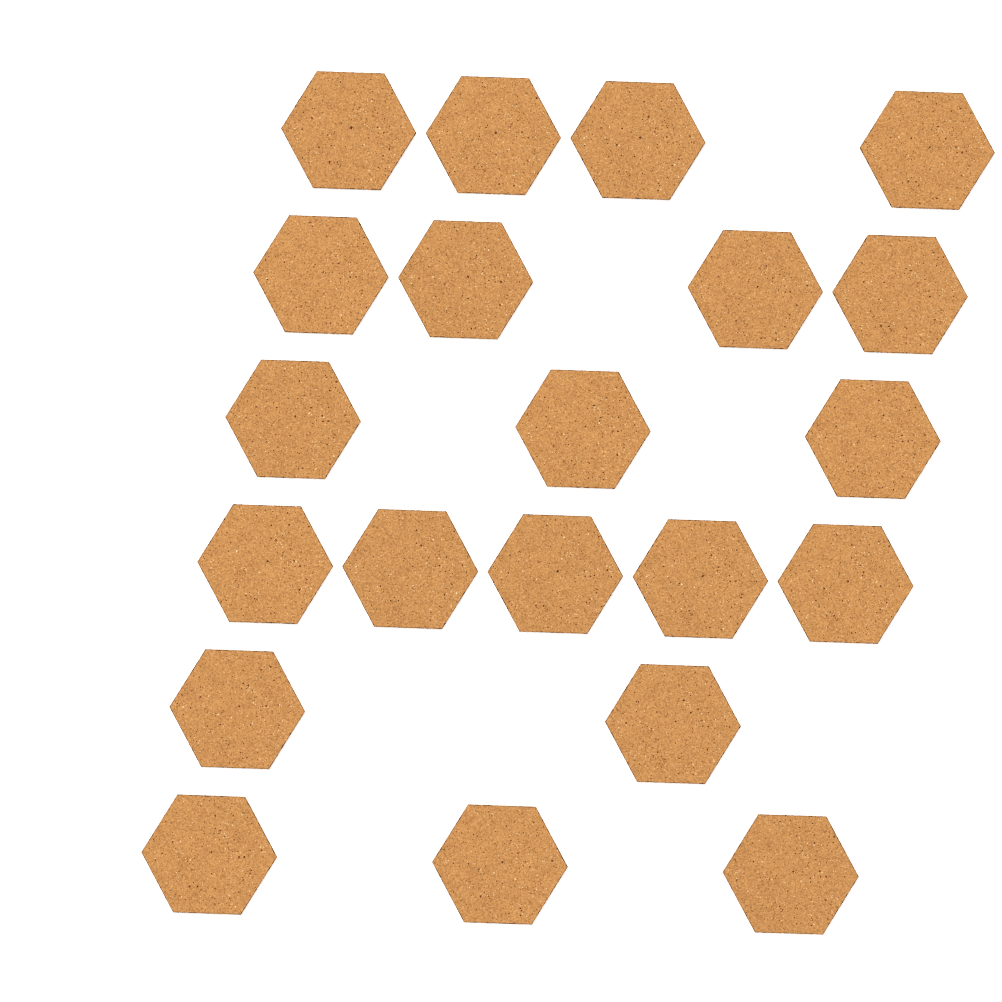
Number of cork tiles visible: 21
